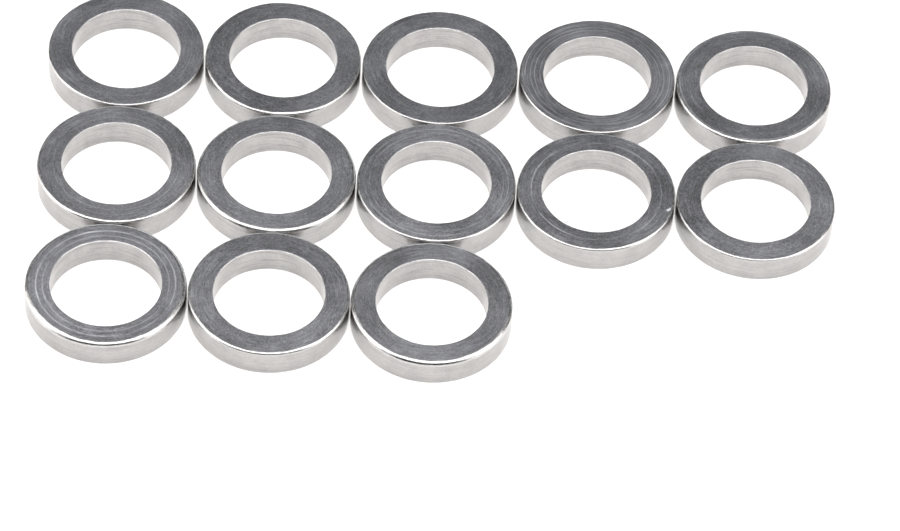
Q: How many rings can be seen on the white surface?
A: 13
